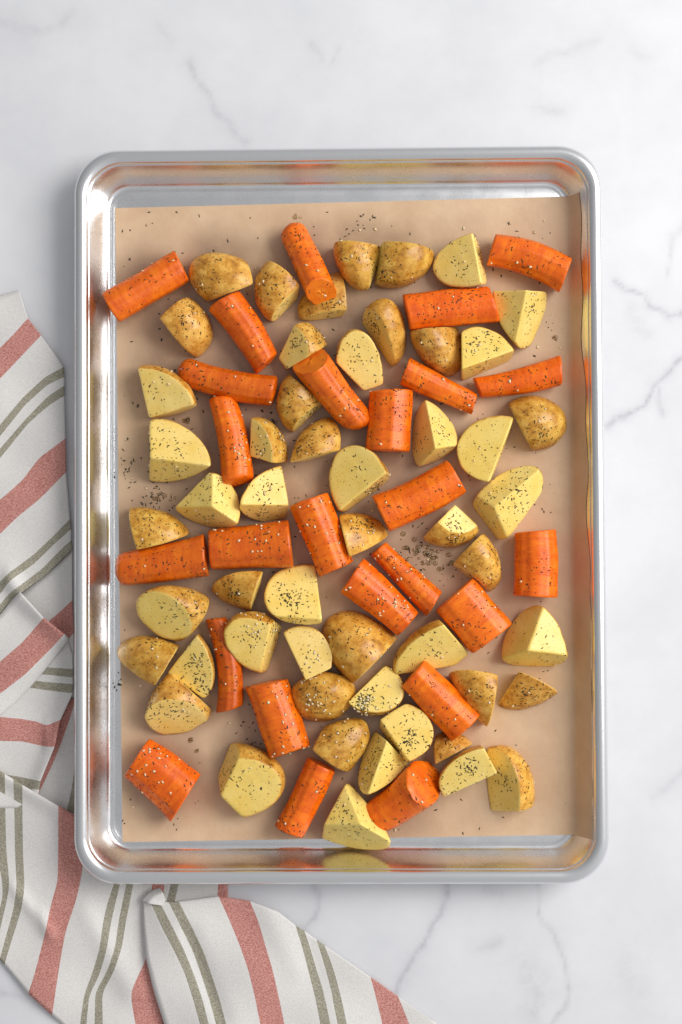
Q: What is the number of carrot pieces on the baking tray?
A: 25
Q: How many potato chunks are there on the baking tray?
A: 52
